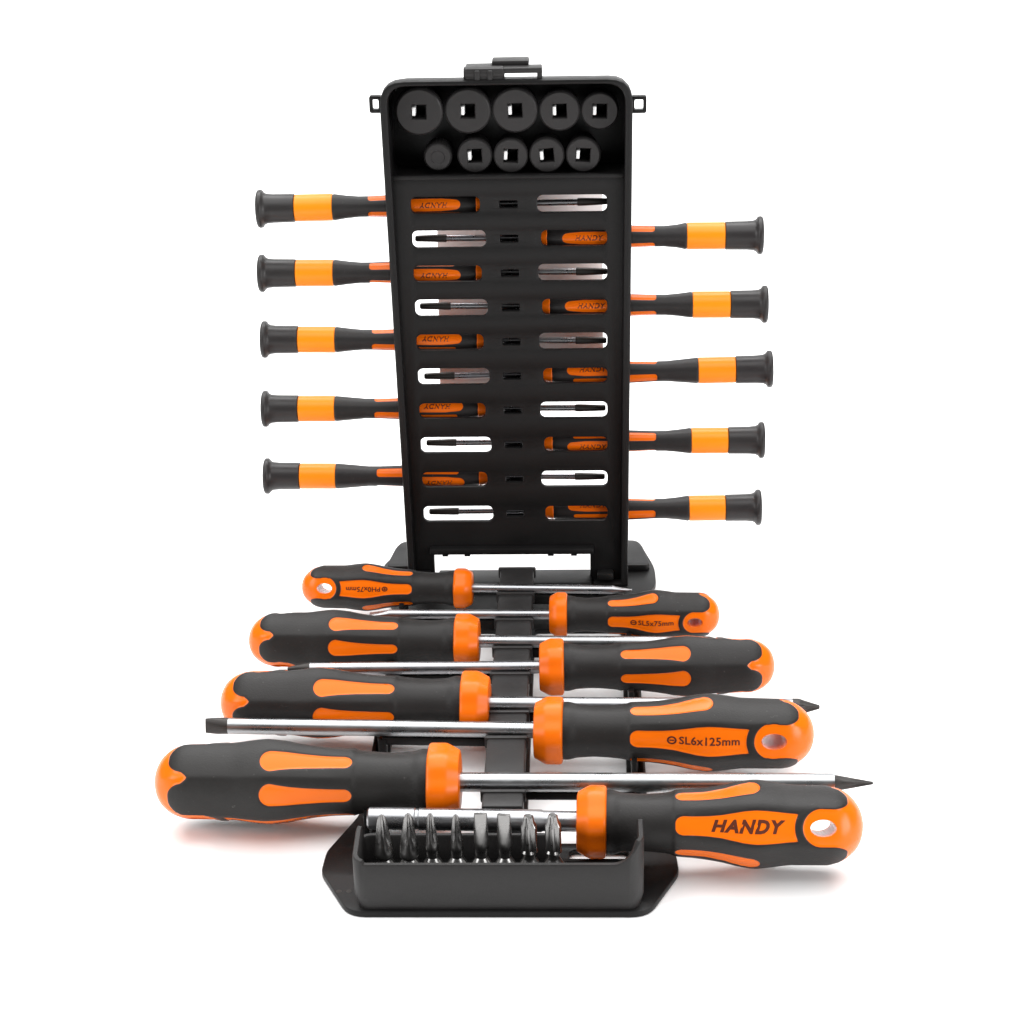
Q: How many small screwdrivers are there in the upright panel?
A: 10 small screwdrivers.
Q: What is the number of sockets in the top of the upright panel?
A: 9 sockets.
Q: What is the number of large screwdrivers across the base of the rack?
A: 8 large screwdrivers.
